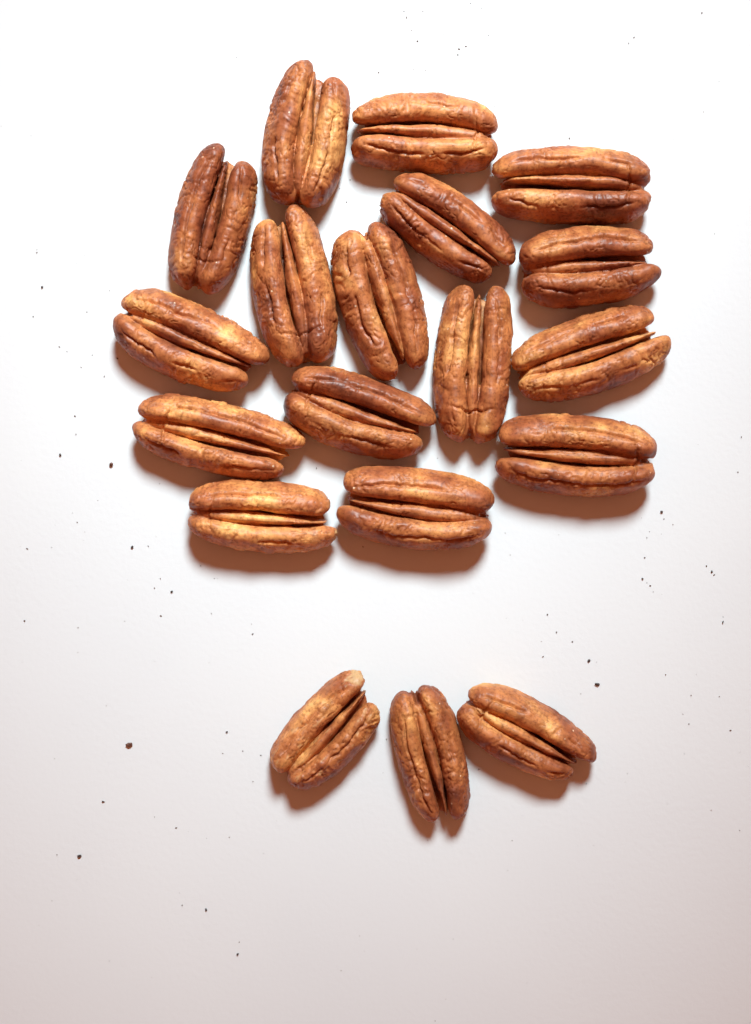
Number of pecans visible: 19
